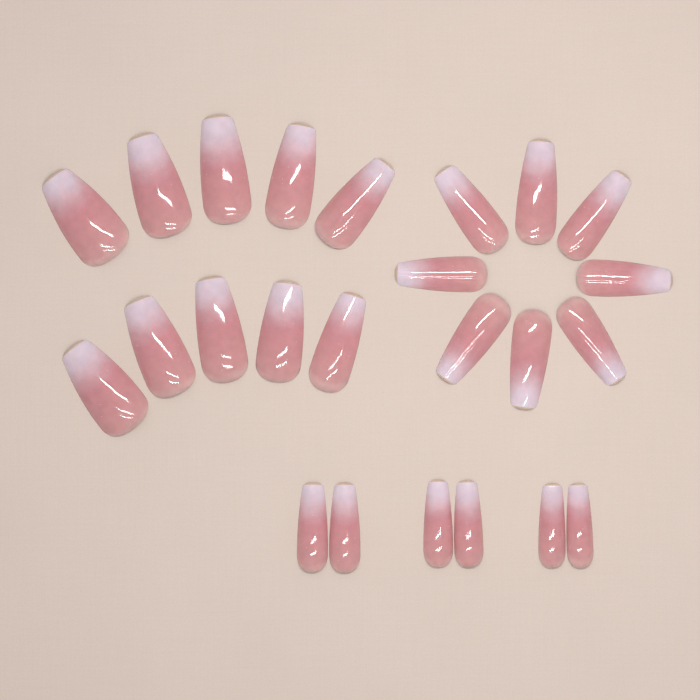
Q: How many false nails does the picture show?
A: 24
